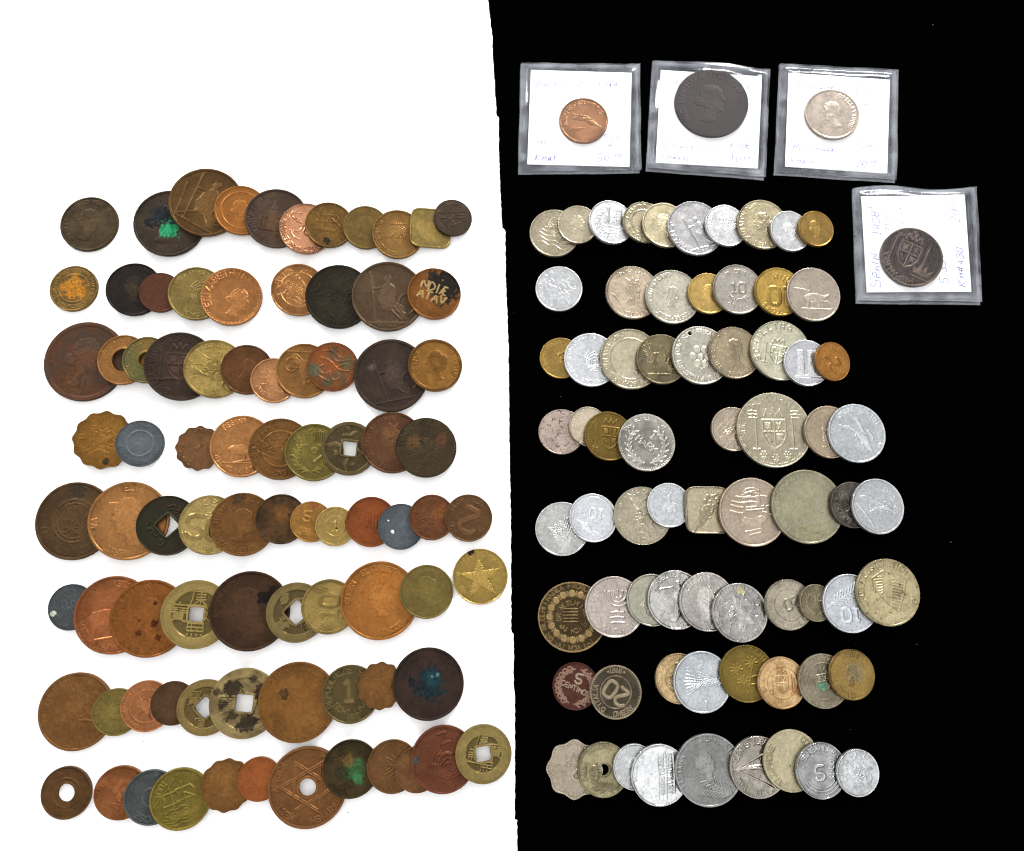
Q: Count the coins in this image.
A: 158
